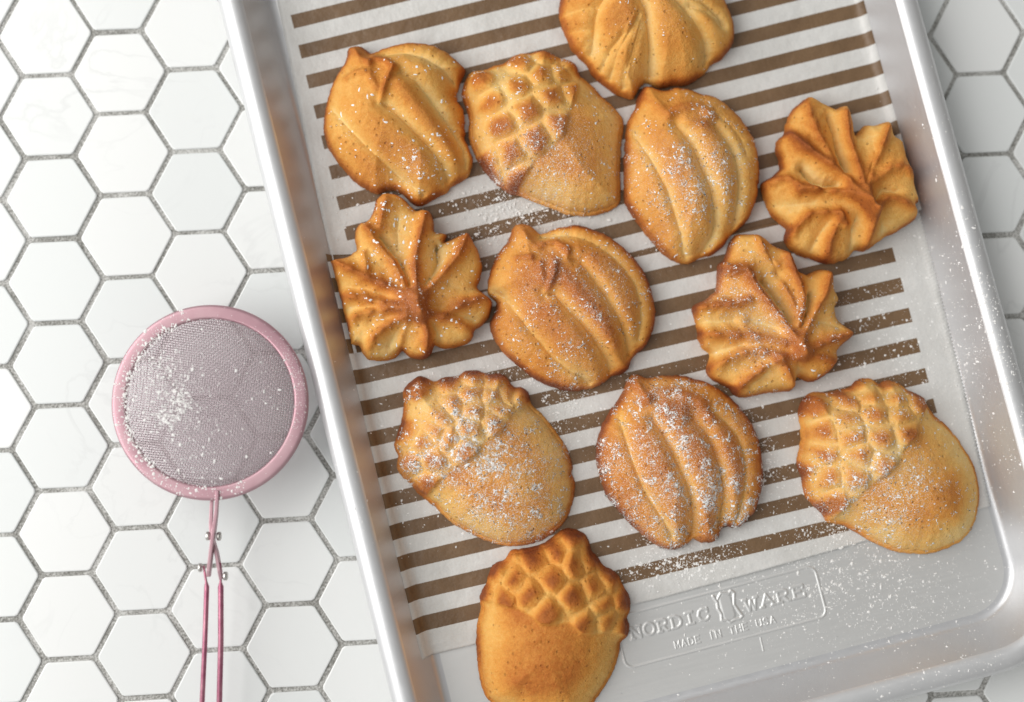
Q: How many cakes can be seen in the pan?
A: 12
